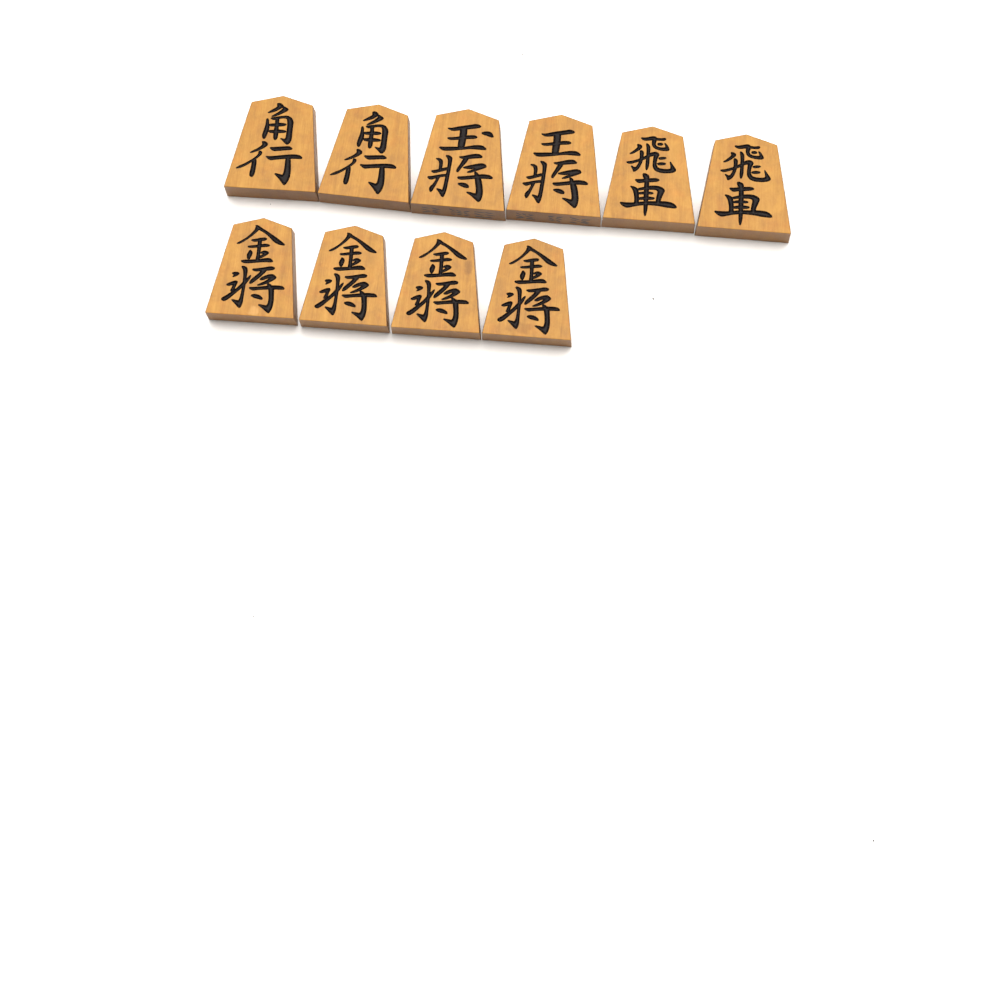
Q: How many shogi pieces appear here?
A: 10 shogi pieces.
